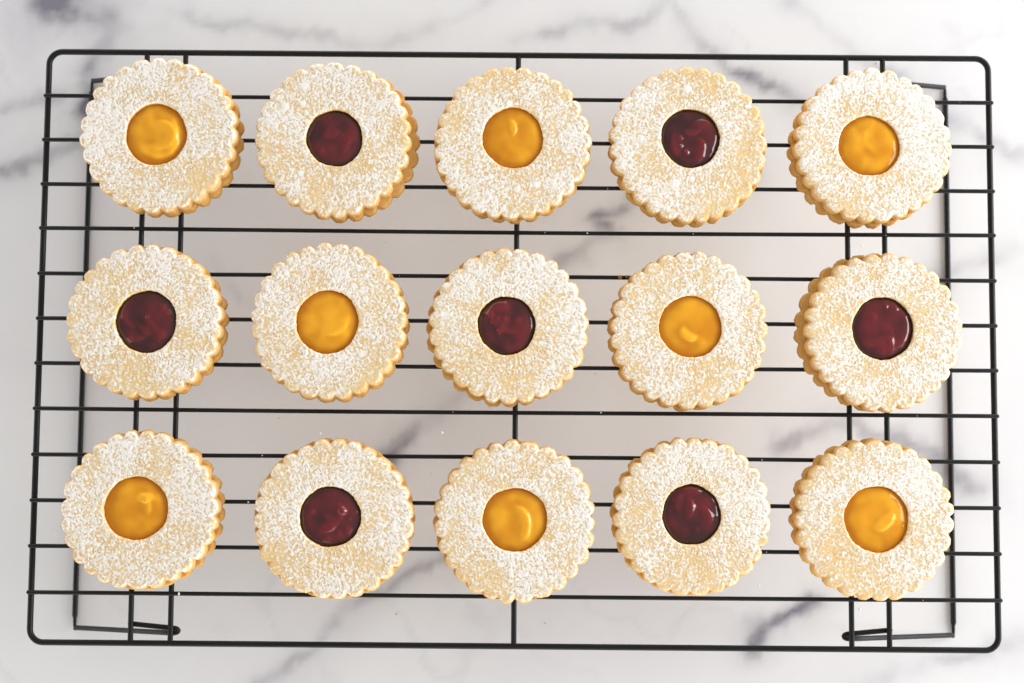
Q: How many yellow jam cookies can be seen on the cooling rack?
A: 8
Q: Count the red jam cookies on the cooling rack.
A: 7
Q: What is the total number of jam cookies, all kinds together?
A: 15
